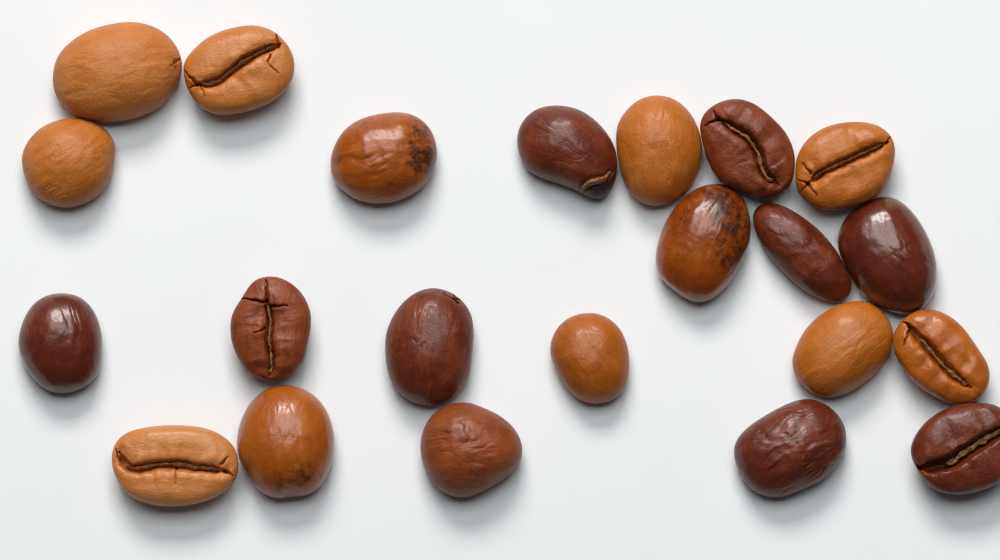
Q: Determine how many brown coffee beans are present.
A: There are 10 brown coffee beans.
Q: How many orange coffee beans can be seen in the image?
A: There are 12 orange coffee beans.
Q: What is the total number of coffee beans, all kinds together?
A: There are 22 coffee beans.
